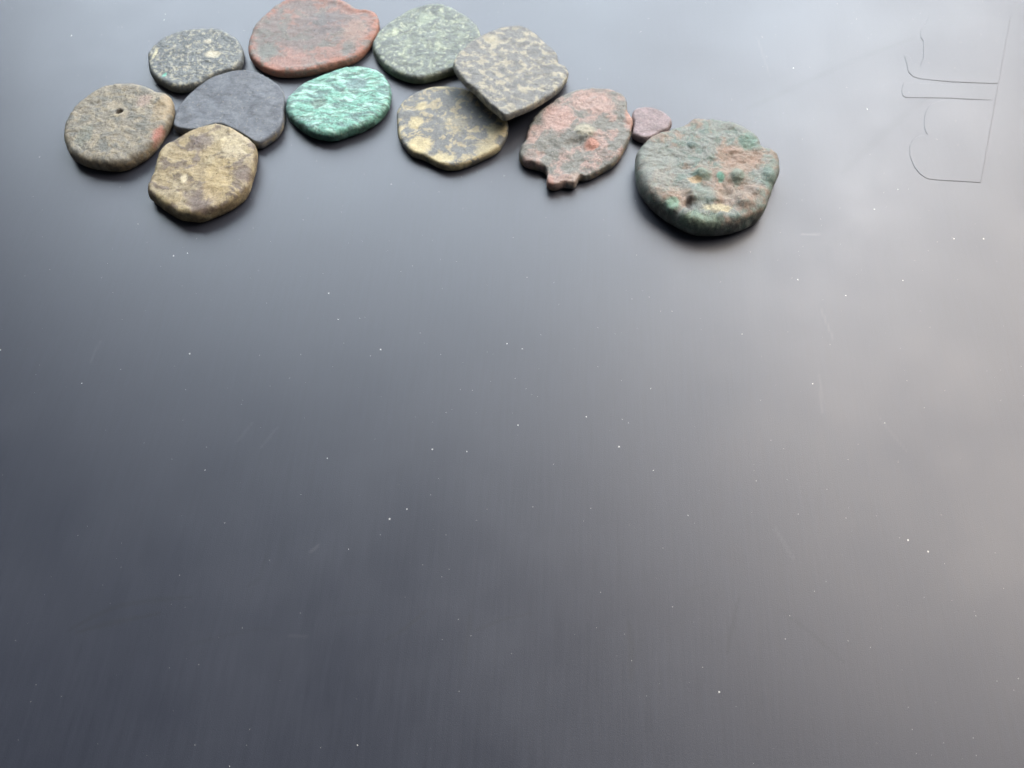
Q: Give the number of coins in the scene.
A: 12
